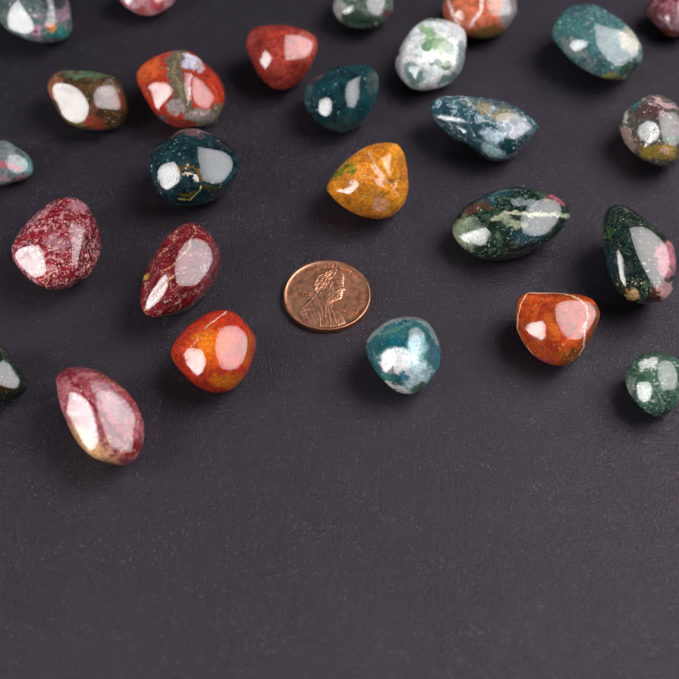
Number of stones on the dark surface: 26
